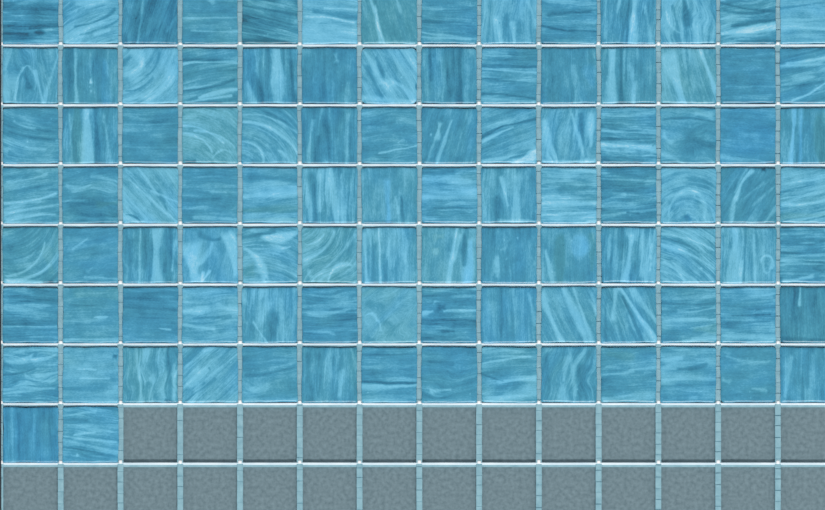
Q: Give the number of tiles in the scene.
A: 100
